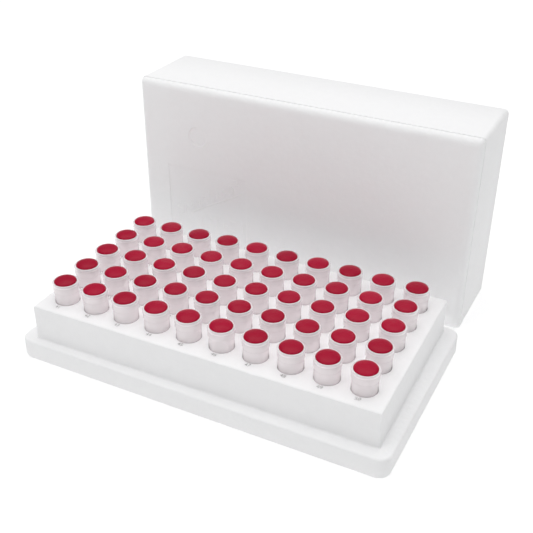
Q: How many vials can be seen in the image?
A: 50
